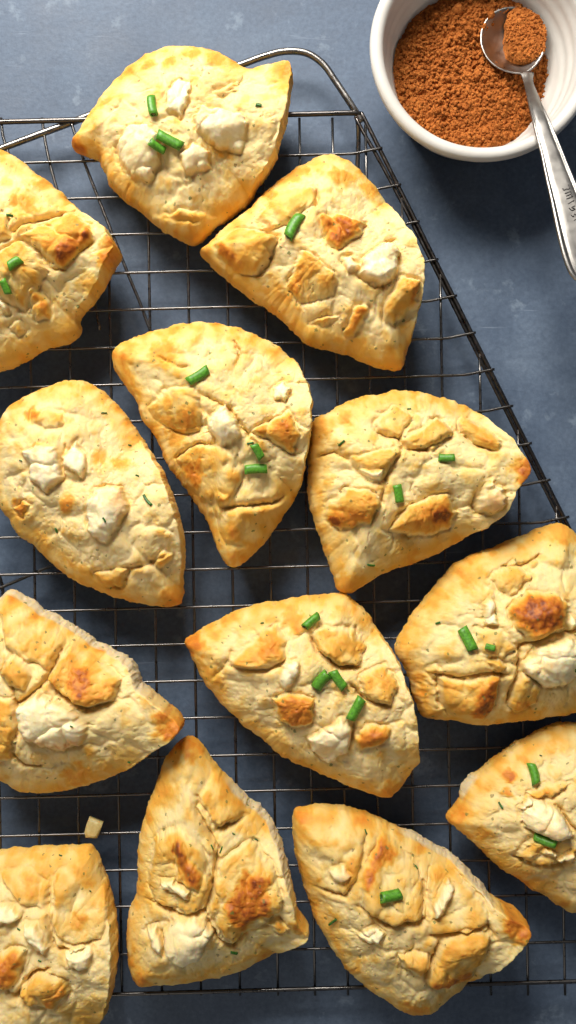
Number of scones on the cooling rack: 13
